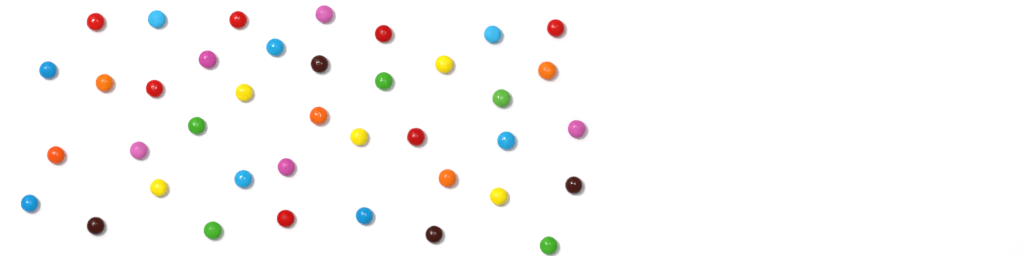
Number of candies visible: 39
